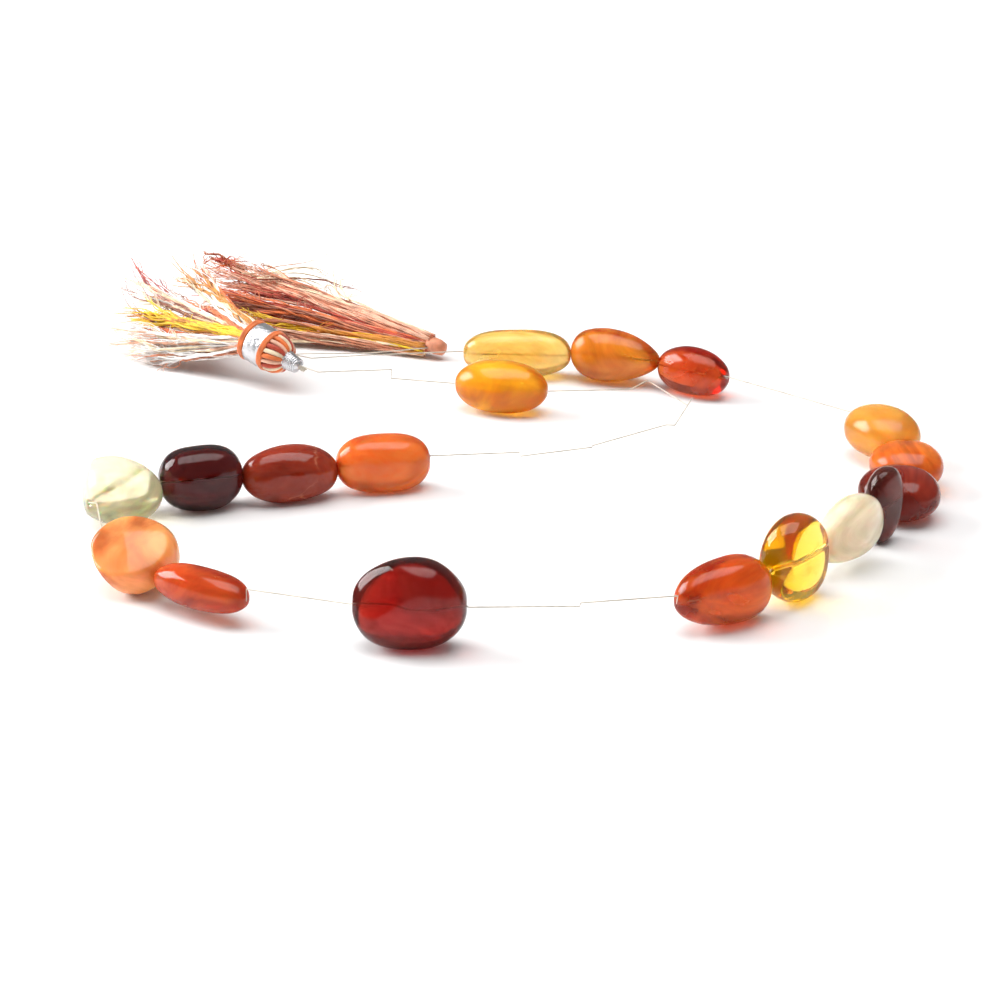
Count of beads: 18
